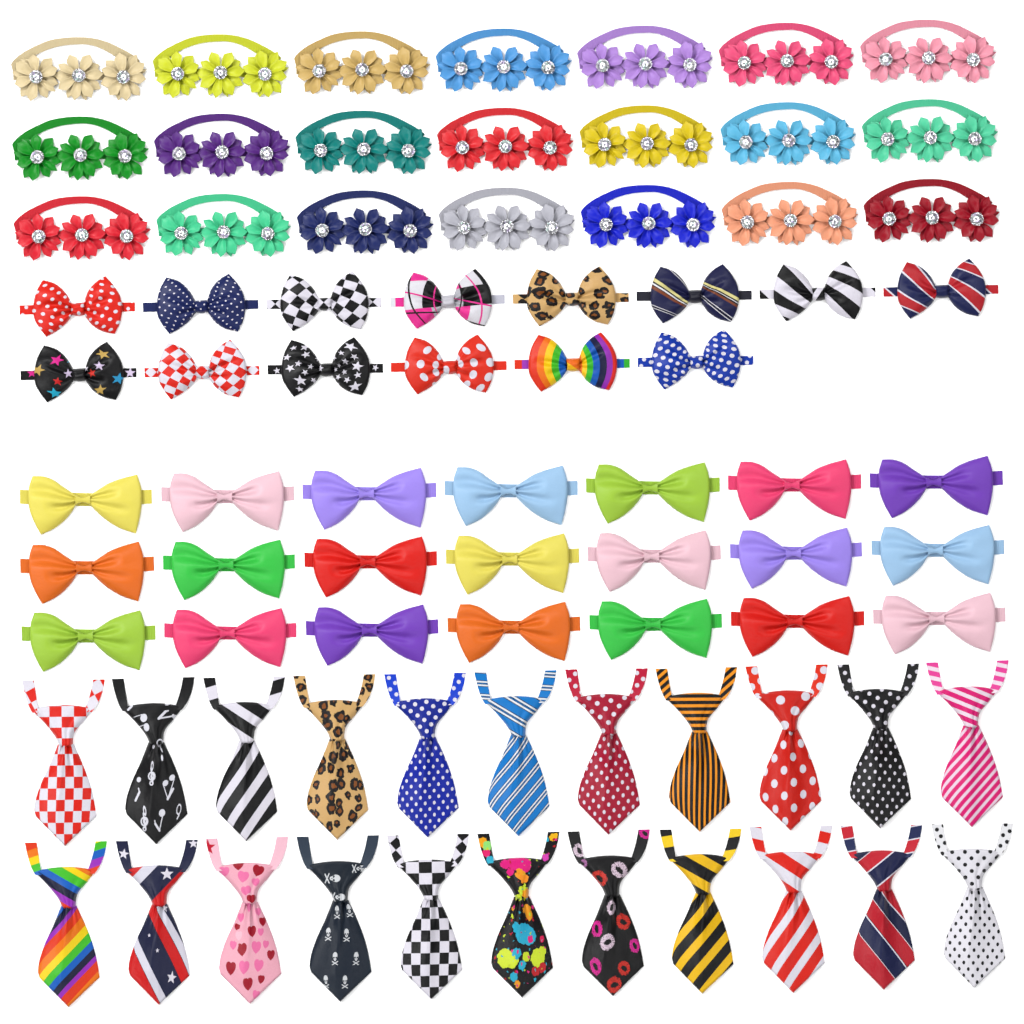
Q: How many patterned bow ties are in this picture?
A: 14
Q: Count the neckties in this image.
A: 22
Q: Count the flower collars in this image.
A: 21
